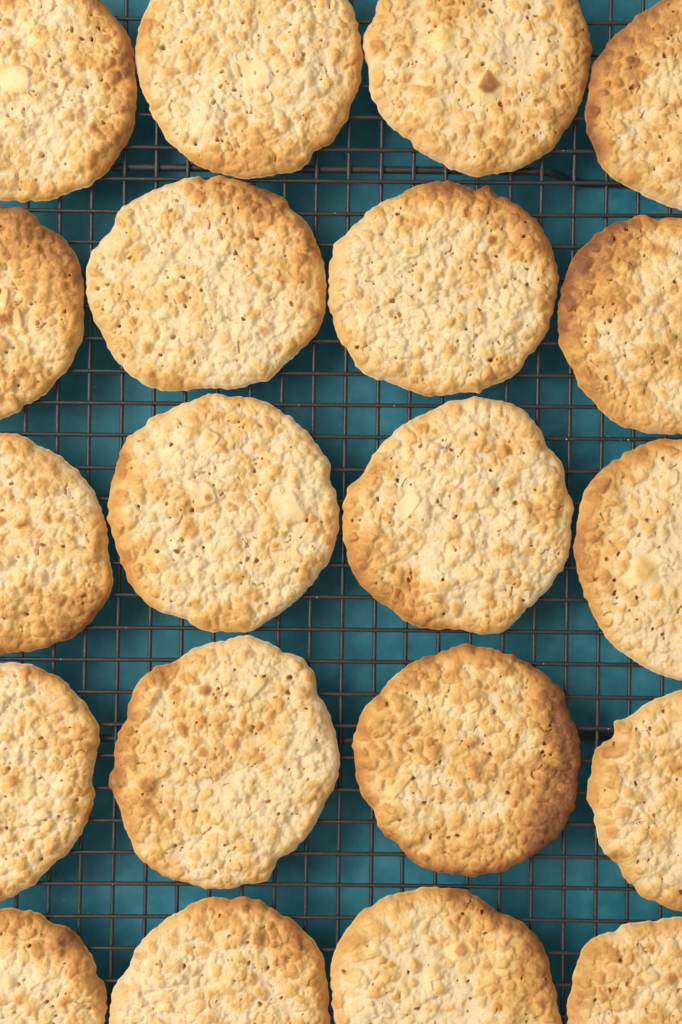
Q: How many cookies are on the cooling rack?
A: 20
